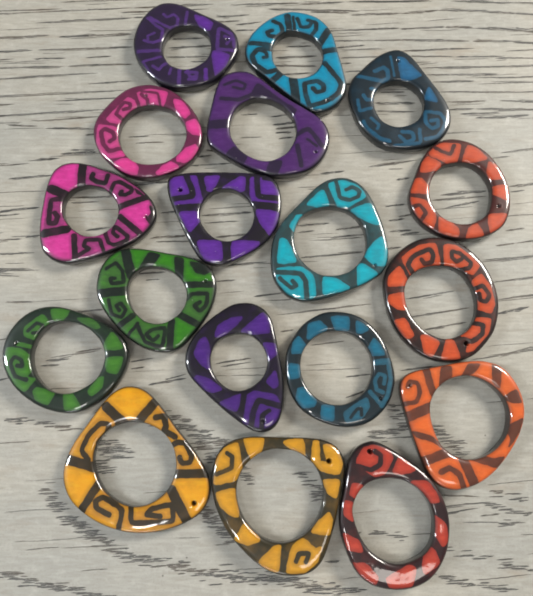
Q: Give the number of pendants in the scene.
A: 18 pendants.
